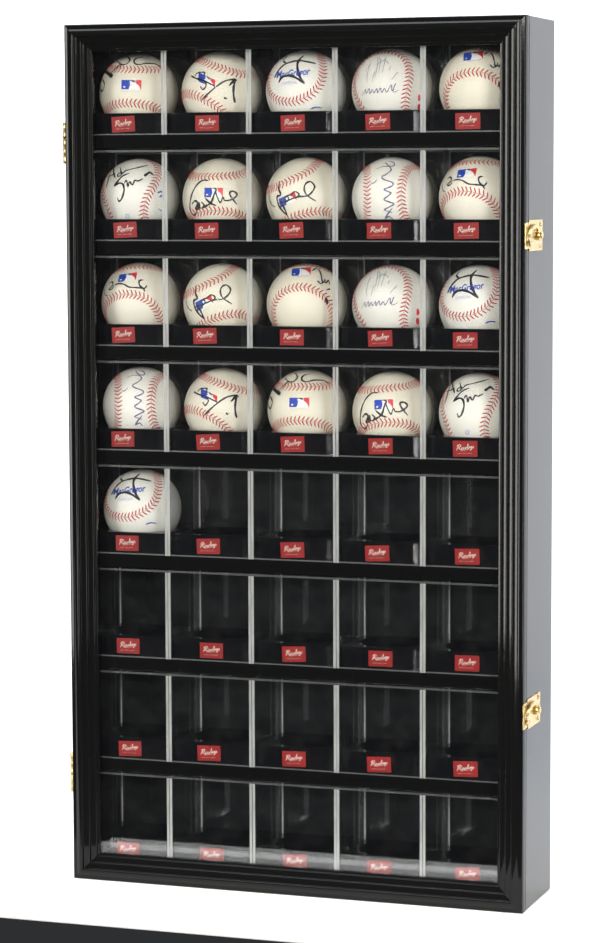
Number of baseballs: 21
